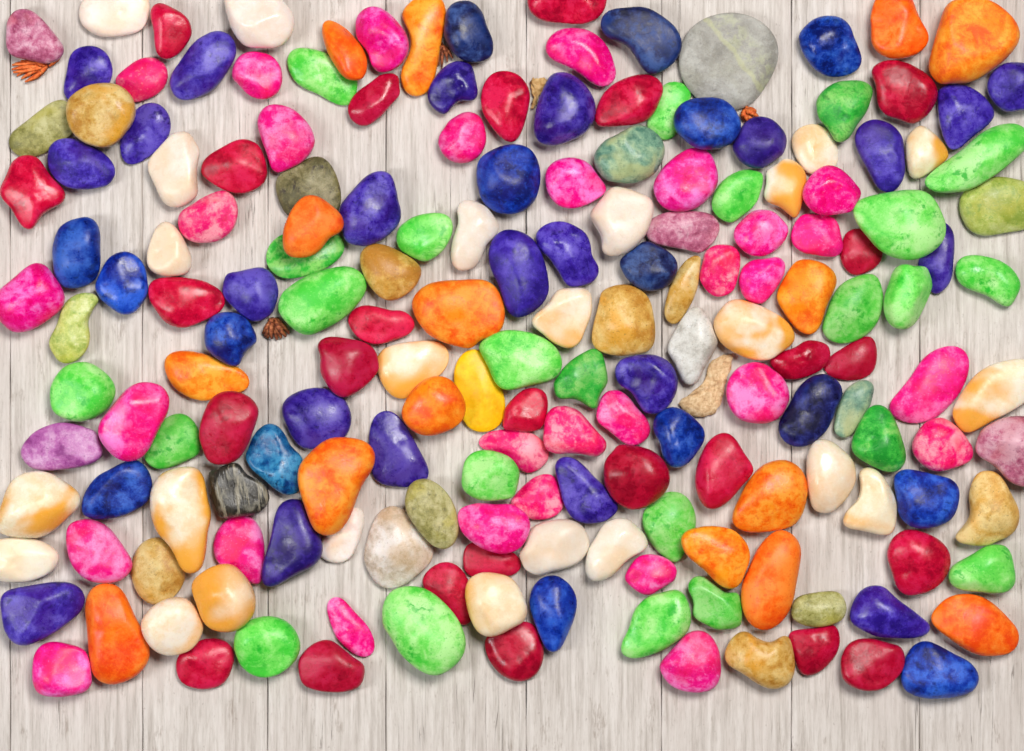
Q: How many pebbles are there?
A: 181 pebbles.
